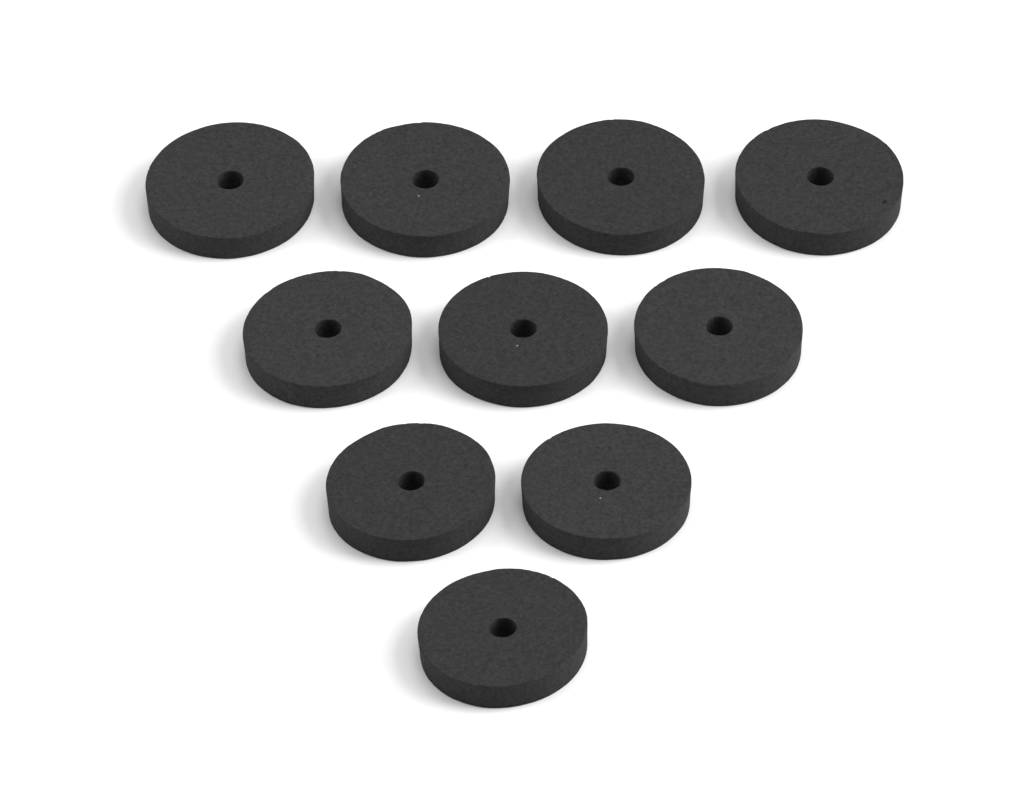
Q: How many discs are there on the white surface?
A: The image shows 10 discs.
